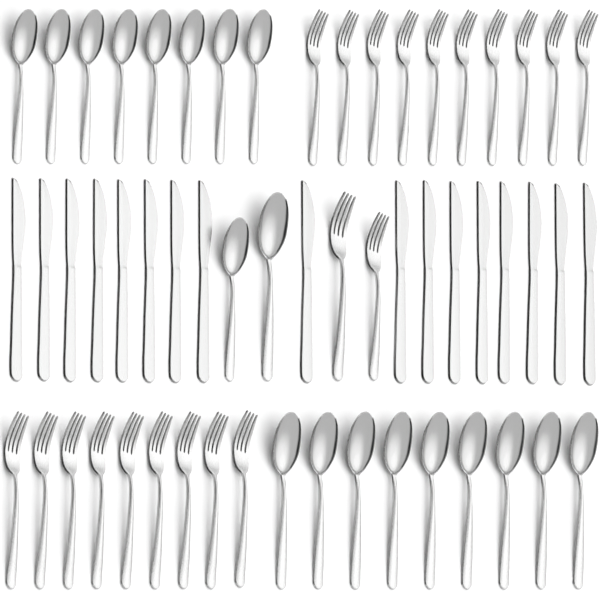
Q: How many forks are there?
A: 21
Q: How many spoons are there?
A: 19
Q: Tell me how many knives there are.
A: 17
